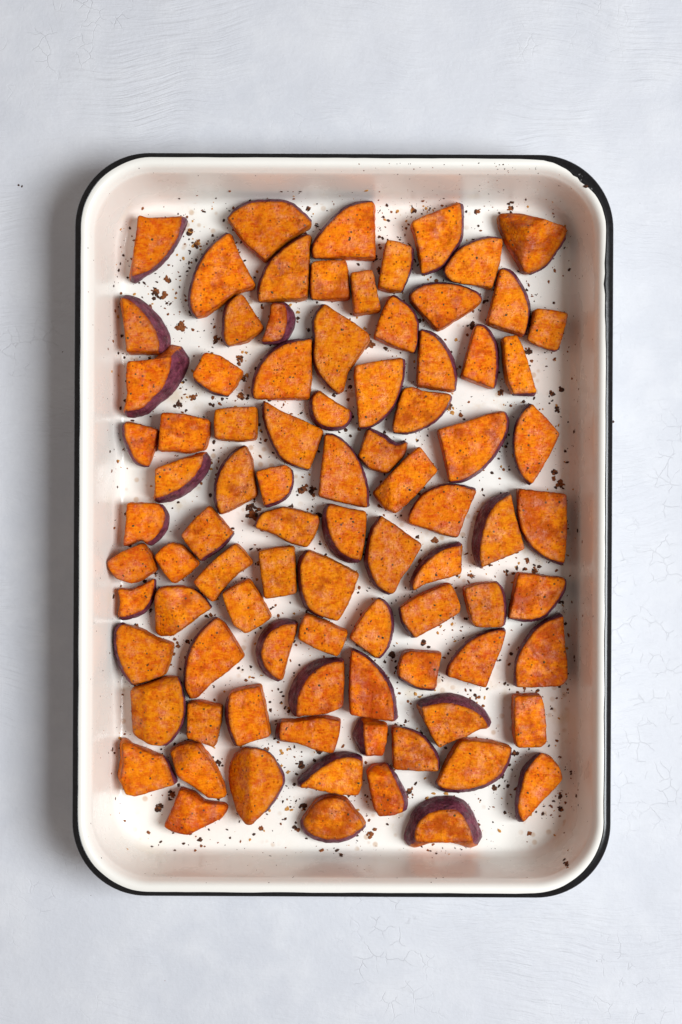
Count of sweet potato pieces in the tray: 88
